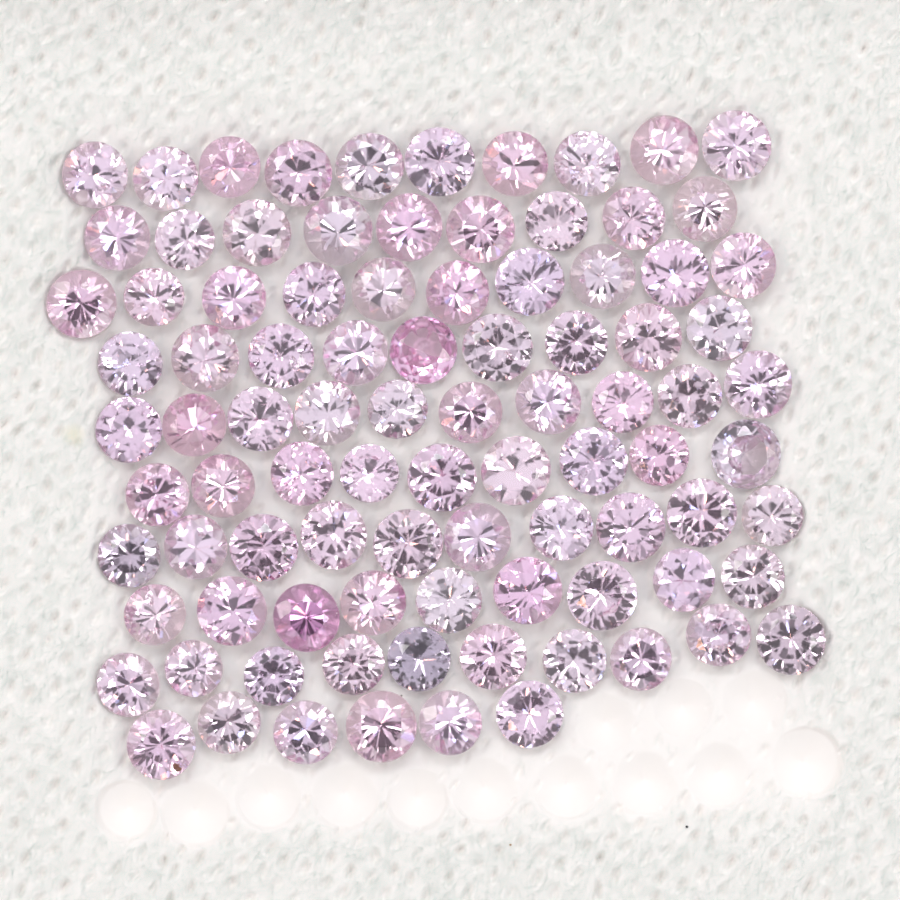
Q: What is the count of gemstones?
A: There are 92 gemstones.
